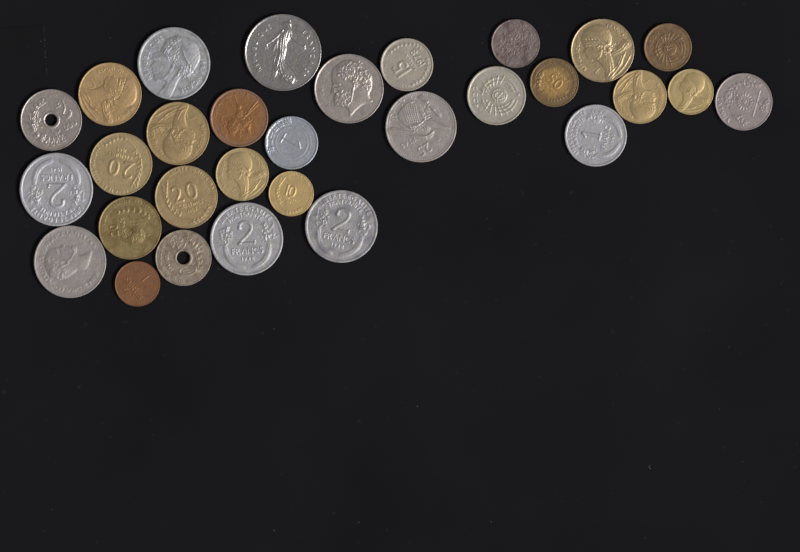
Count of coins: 30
